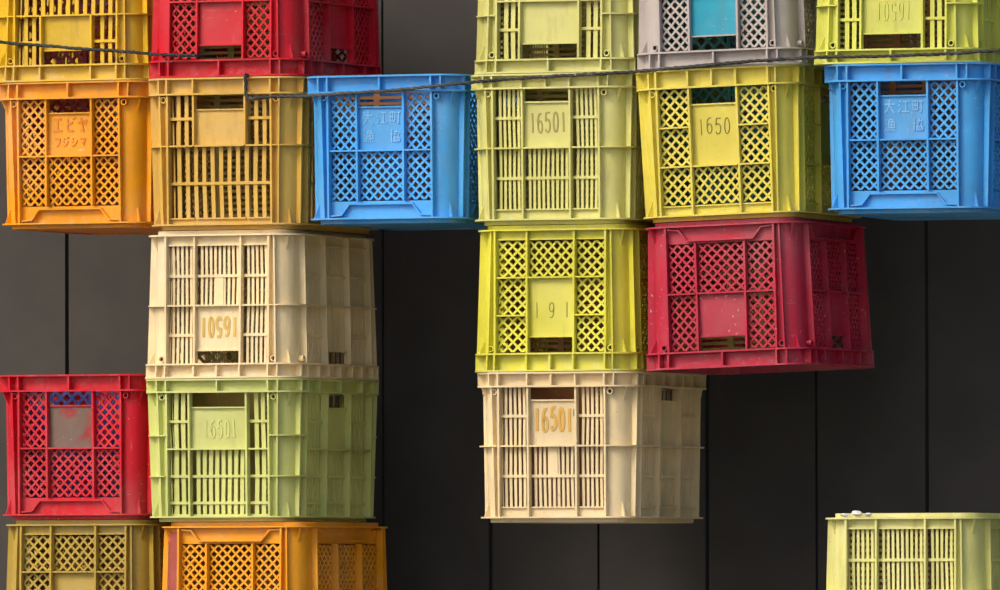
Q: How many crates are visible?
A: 20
